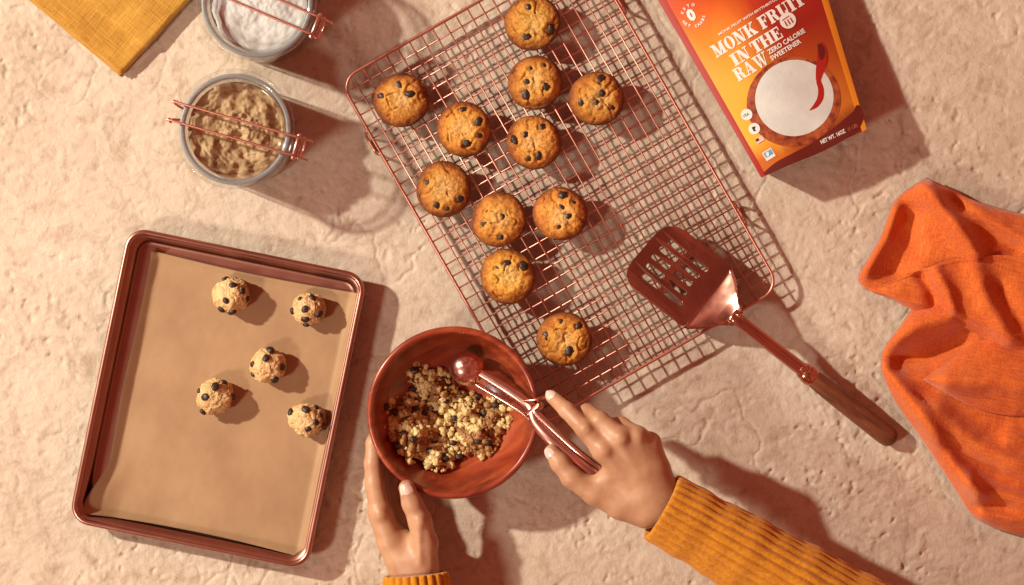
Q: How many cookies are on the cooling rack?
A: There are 11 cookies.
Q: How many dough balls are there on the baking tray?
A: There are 5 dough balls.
